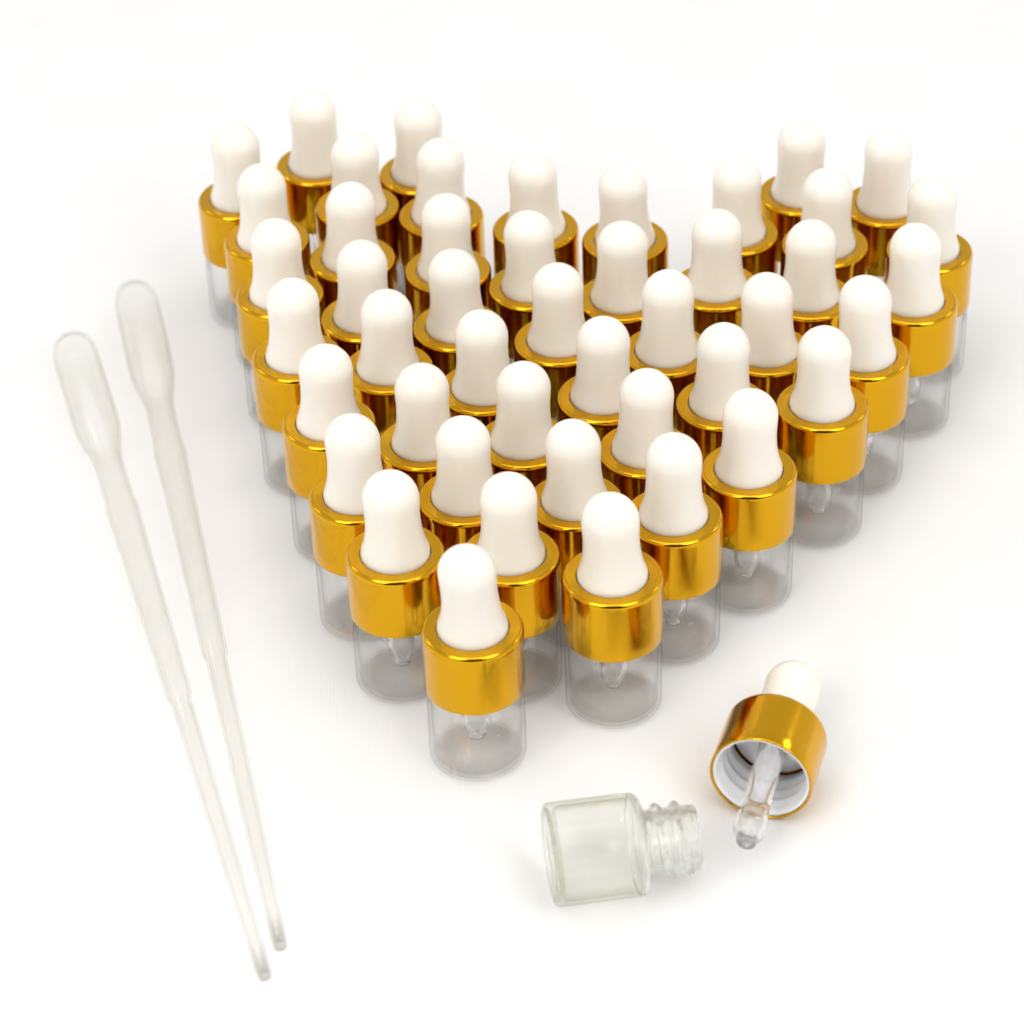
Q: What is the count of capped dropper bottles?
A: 46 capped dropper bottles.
